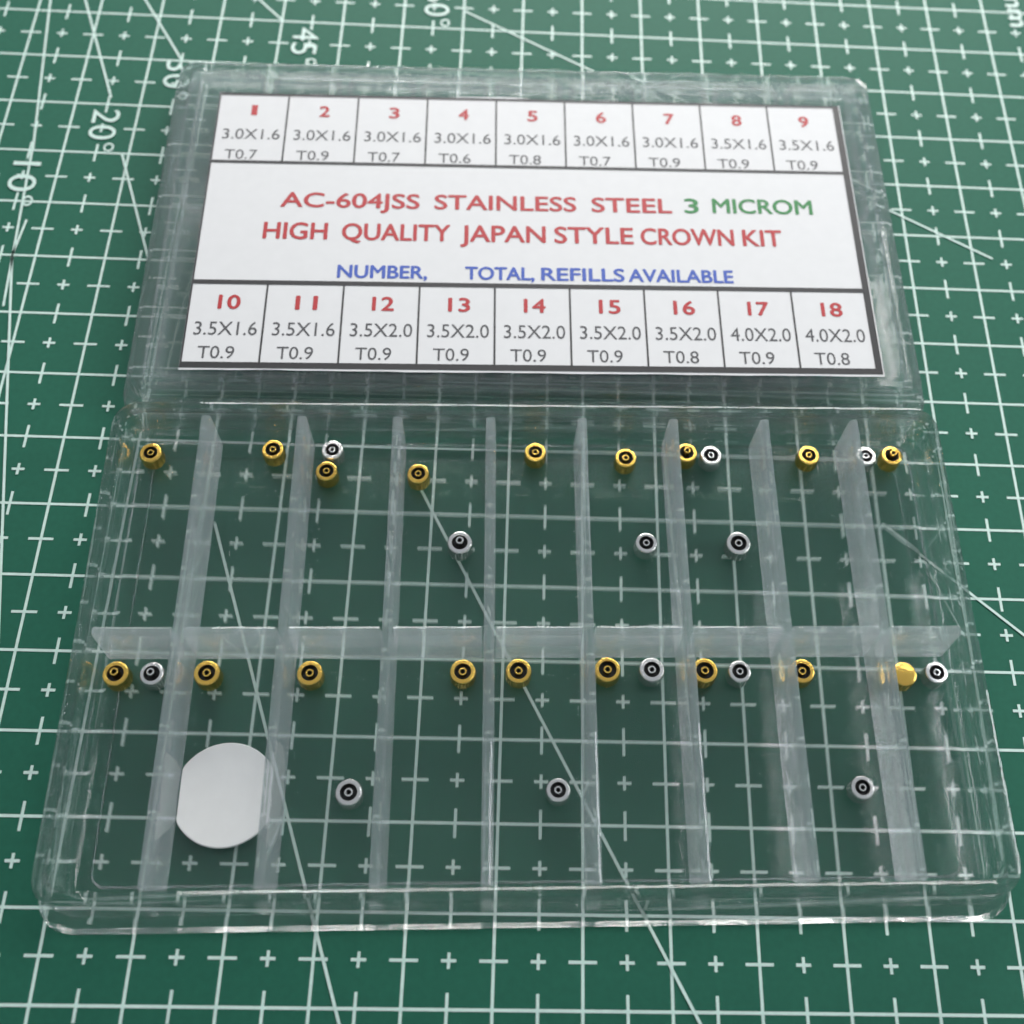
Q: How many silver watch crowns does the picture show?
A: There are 13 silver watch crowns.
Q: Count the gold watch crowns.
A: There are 18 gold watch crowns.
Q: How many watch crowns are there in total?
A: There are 31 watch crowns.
